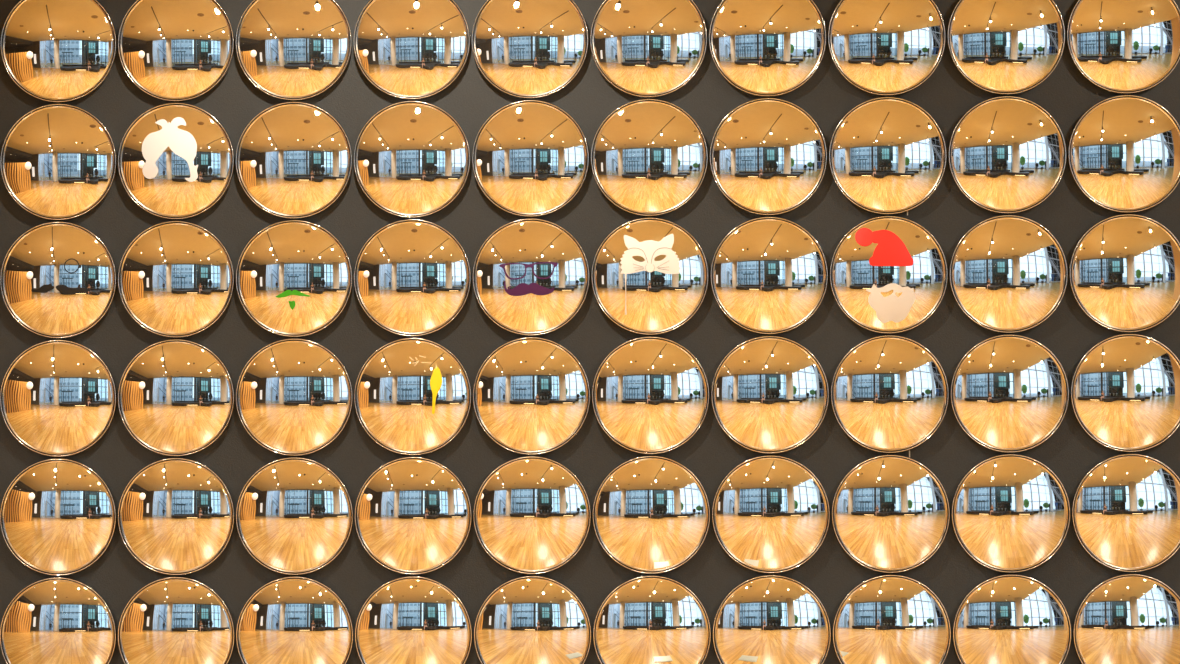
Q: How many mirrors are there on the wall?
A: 60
